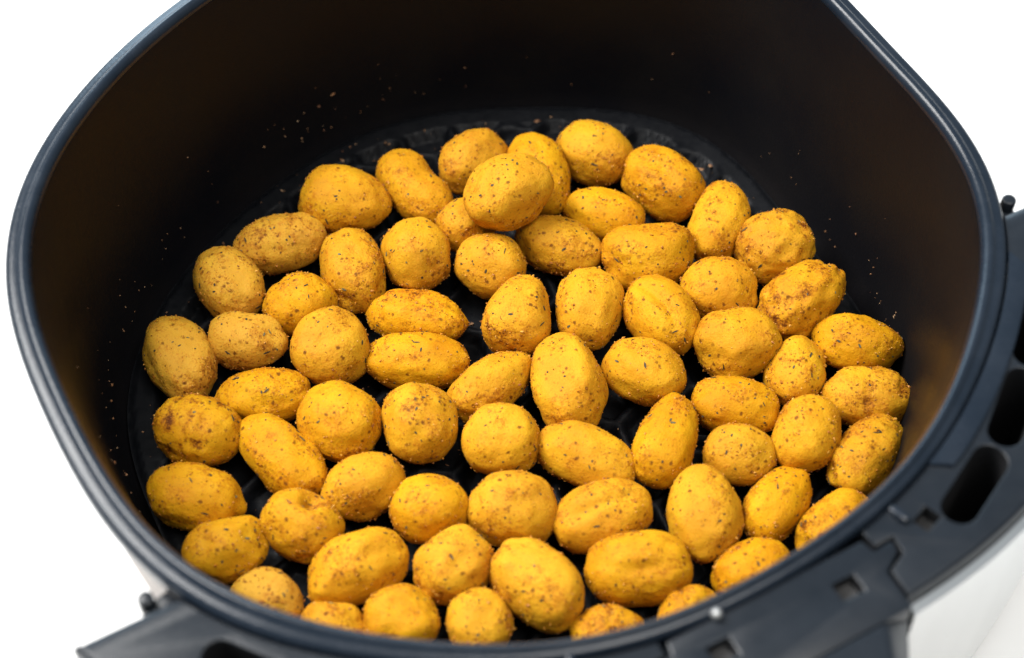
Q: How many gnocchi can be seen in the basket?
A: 69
